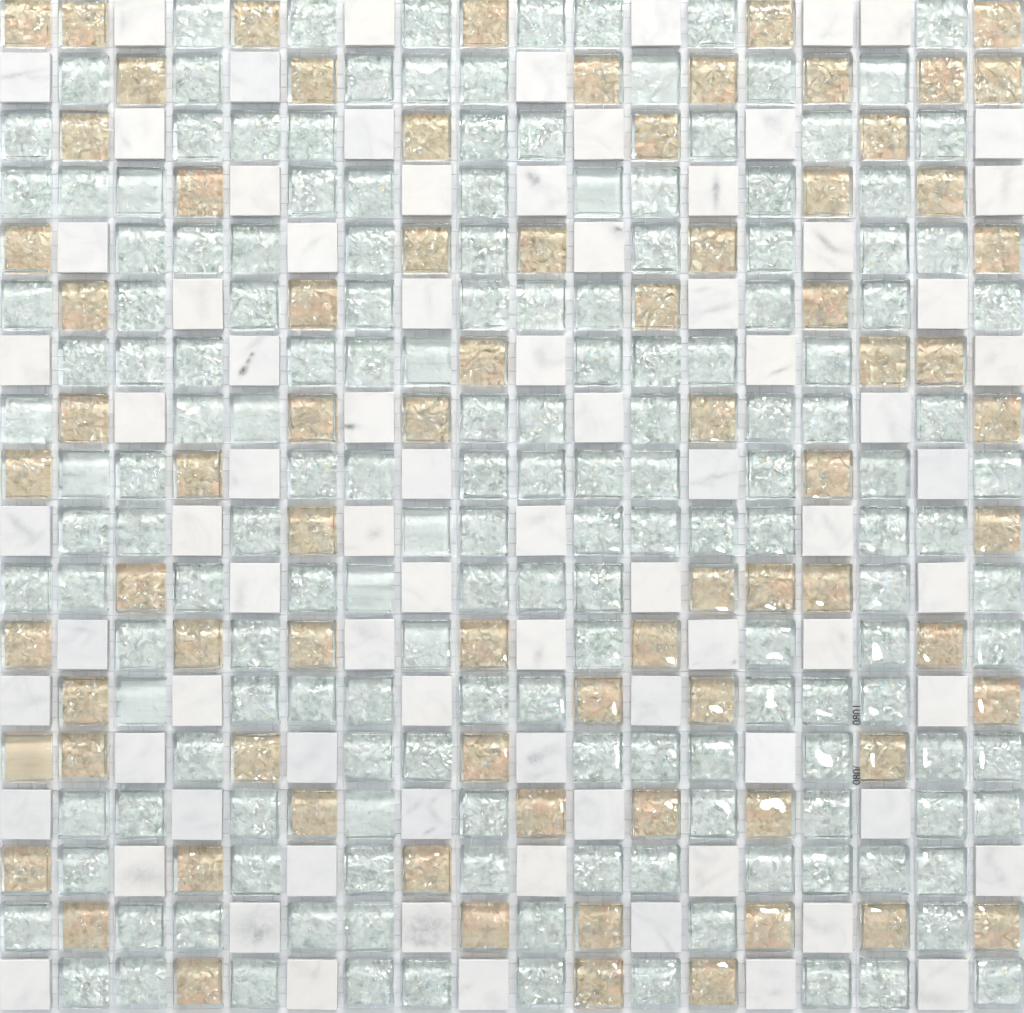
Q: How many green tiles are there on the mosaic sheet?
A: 166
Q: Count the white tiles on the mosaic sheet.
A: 81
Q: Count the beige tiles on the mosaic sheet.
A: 77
